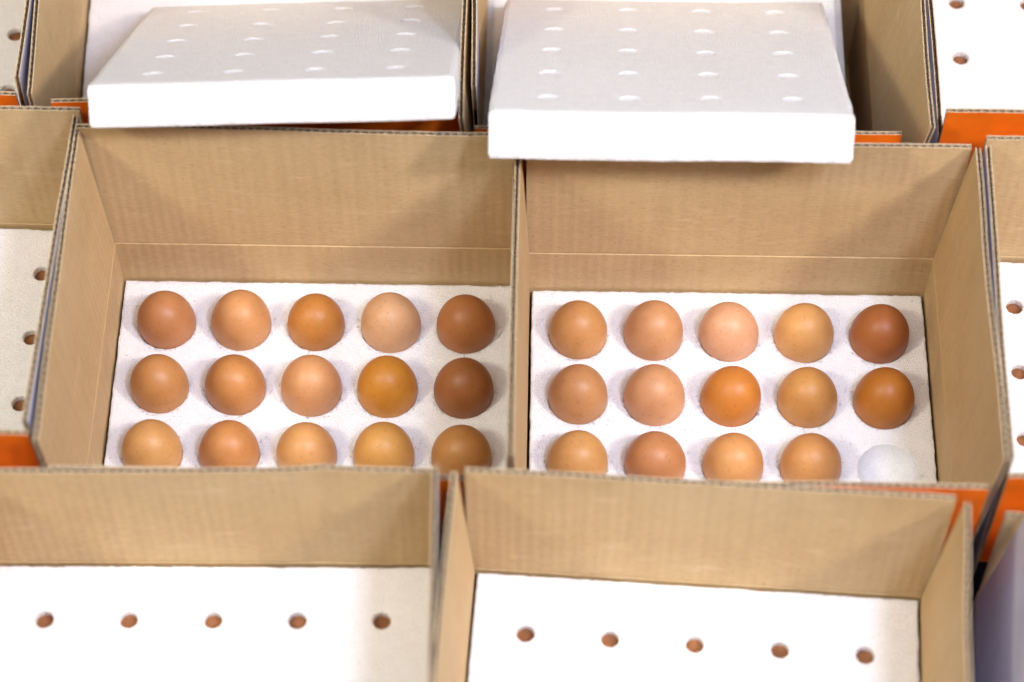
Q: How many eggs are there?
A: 29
